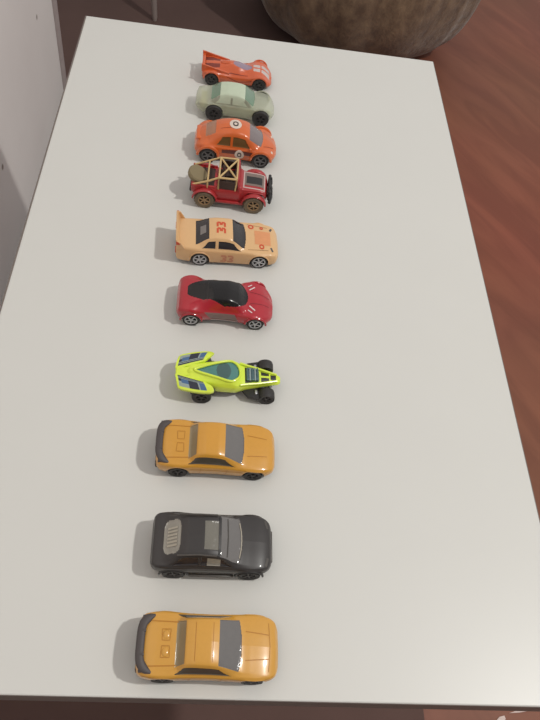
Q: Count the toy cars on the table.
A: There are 10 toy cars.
